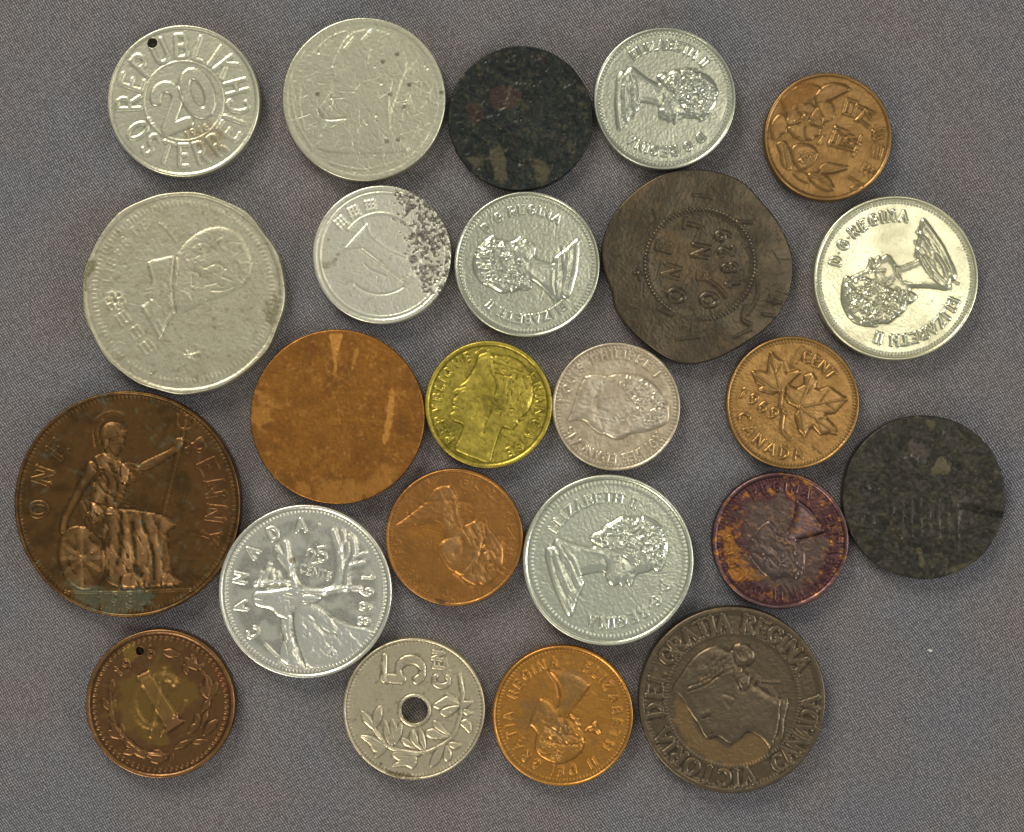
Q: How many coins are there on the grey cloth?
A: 24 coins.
